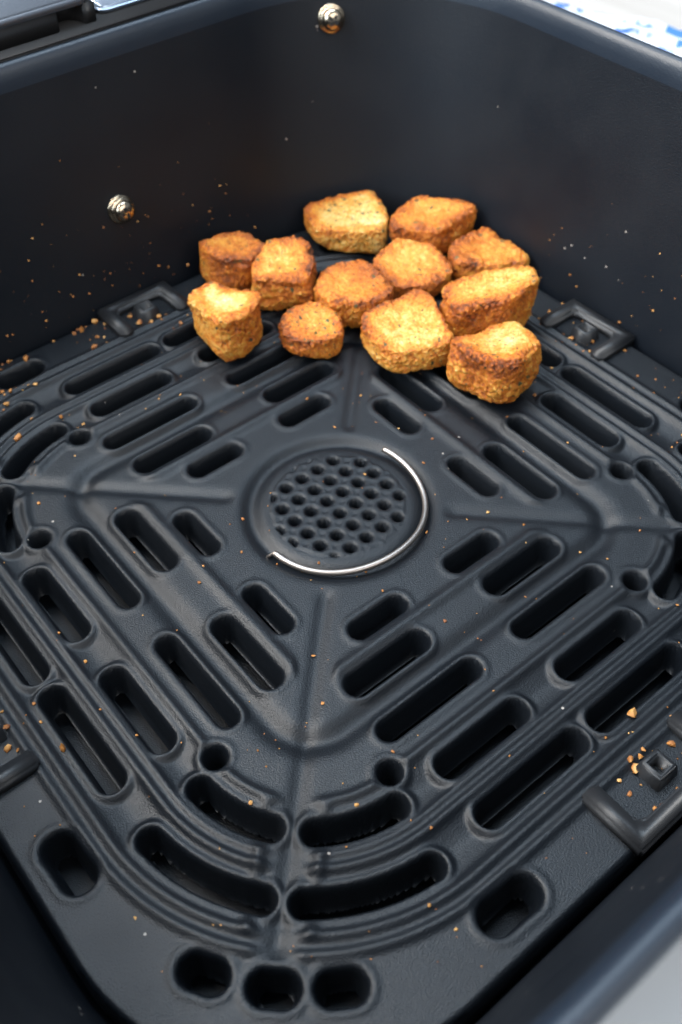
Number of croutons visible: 12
